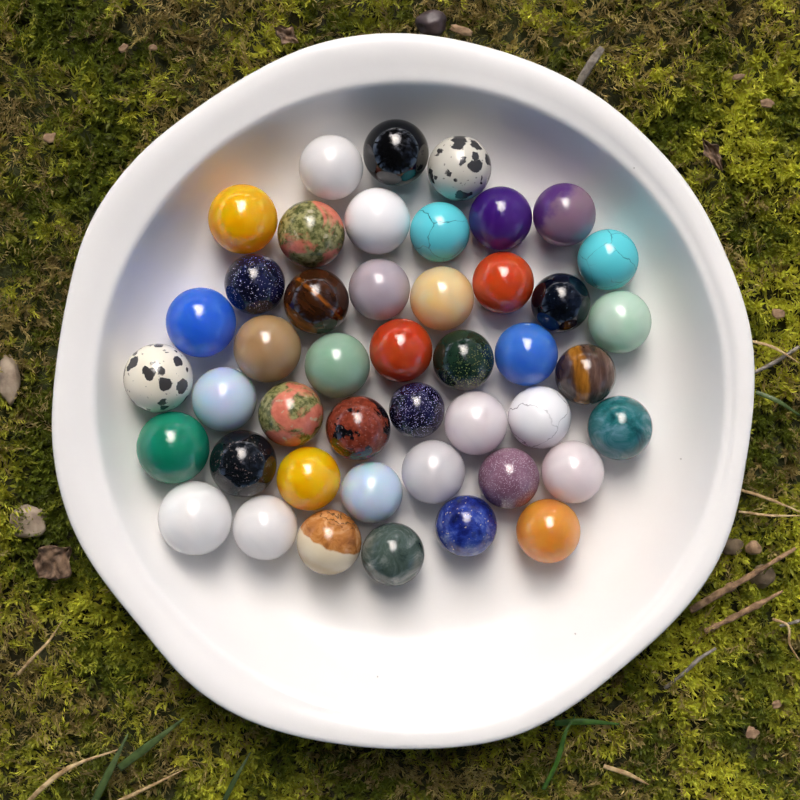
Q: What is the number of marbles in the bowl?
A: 45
